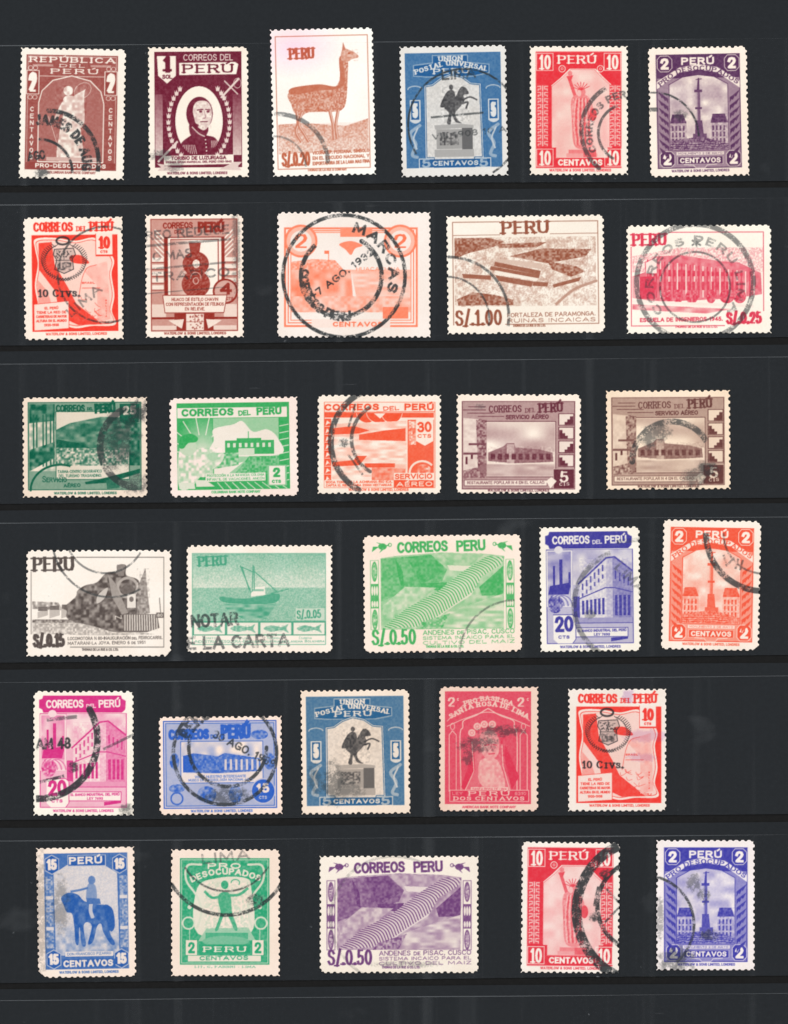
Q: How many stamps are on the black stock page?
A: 31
